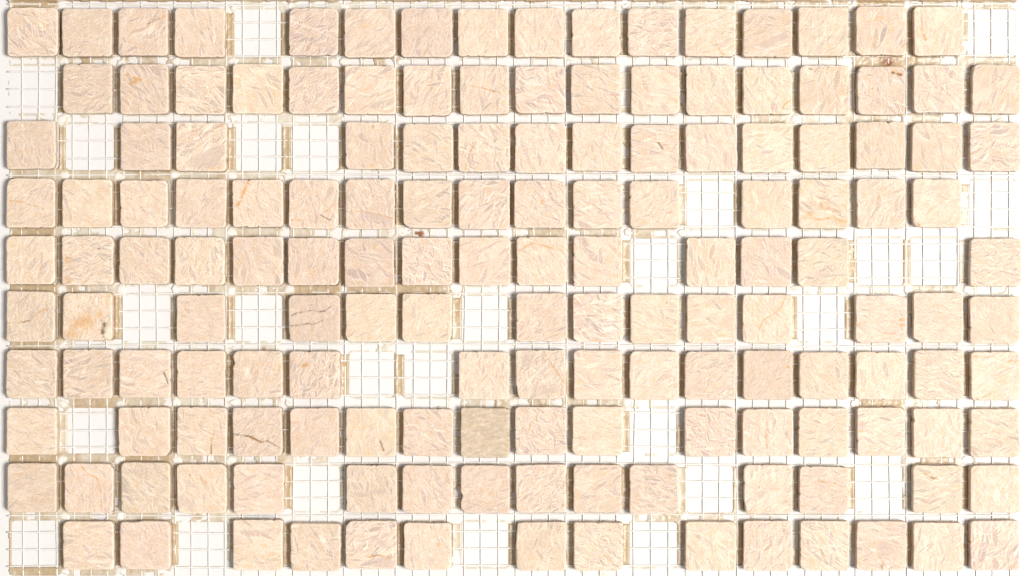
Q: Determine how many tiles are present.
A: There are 154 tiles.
